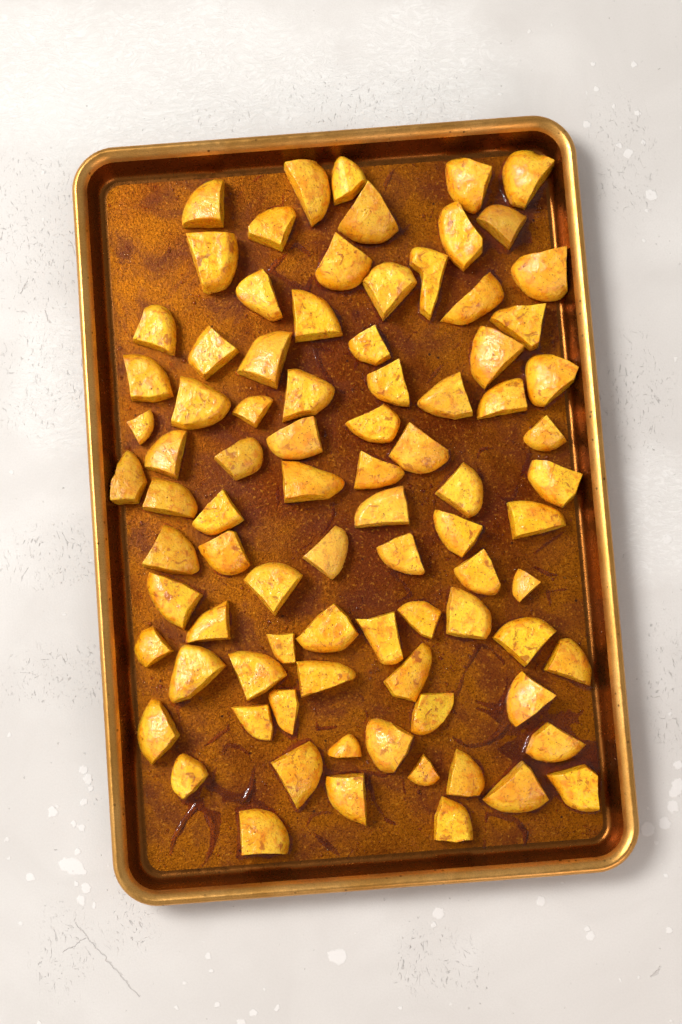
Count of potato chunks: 86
